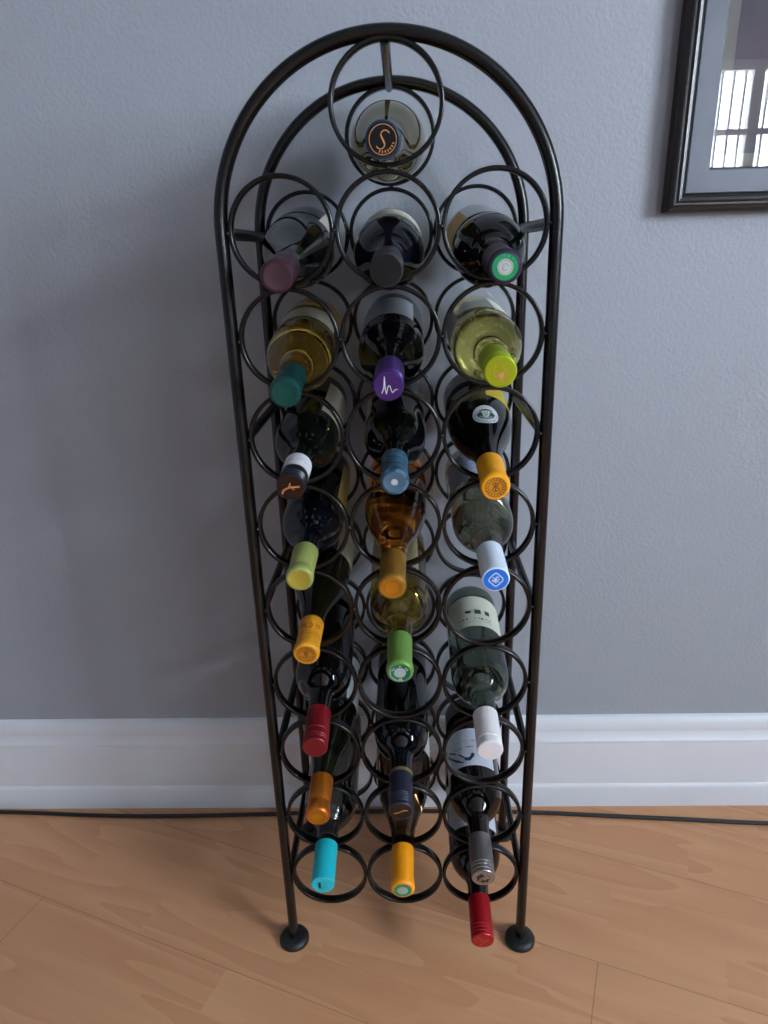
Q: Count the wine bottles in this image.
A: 23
